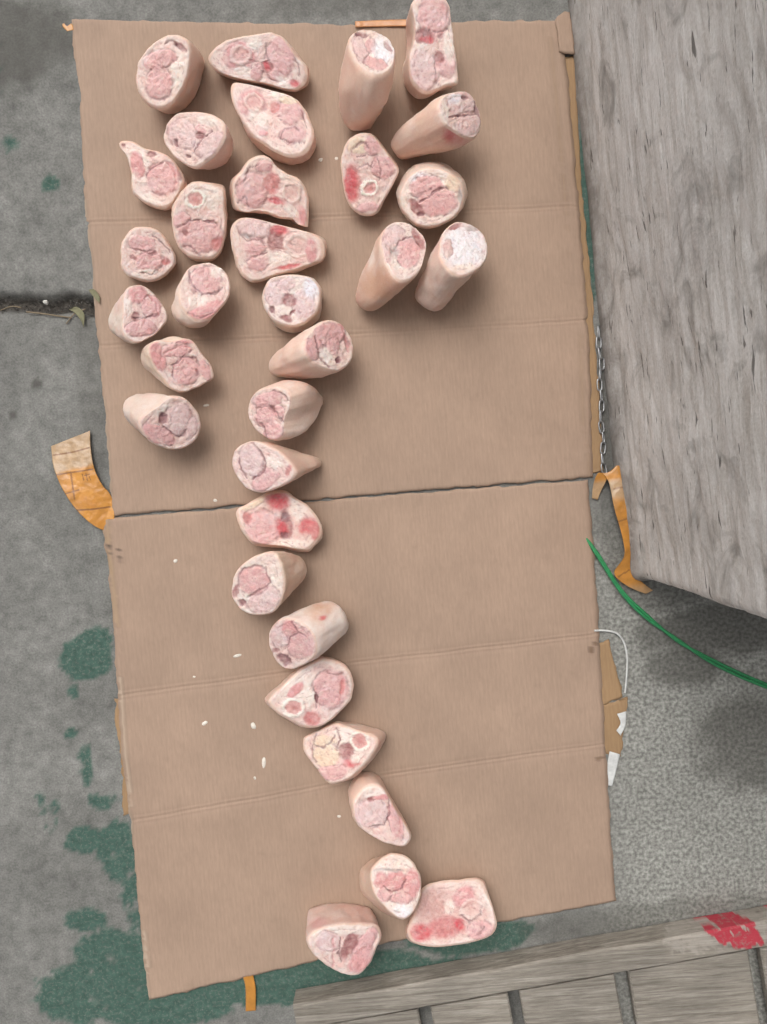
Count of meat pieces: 33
